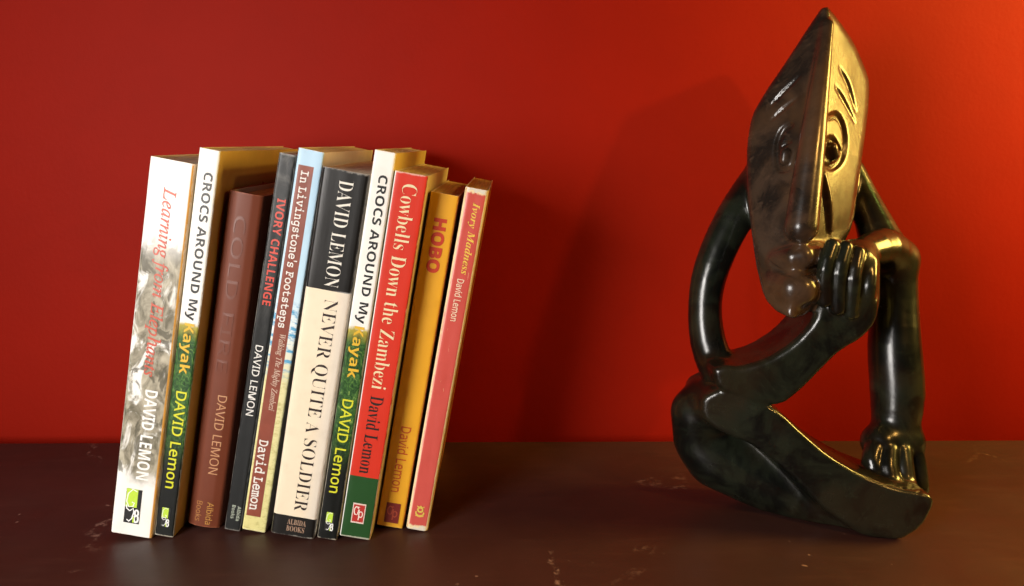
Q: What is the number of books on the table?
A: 10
